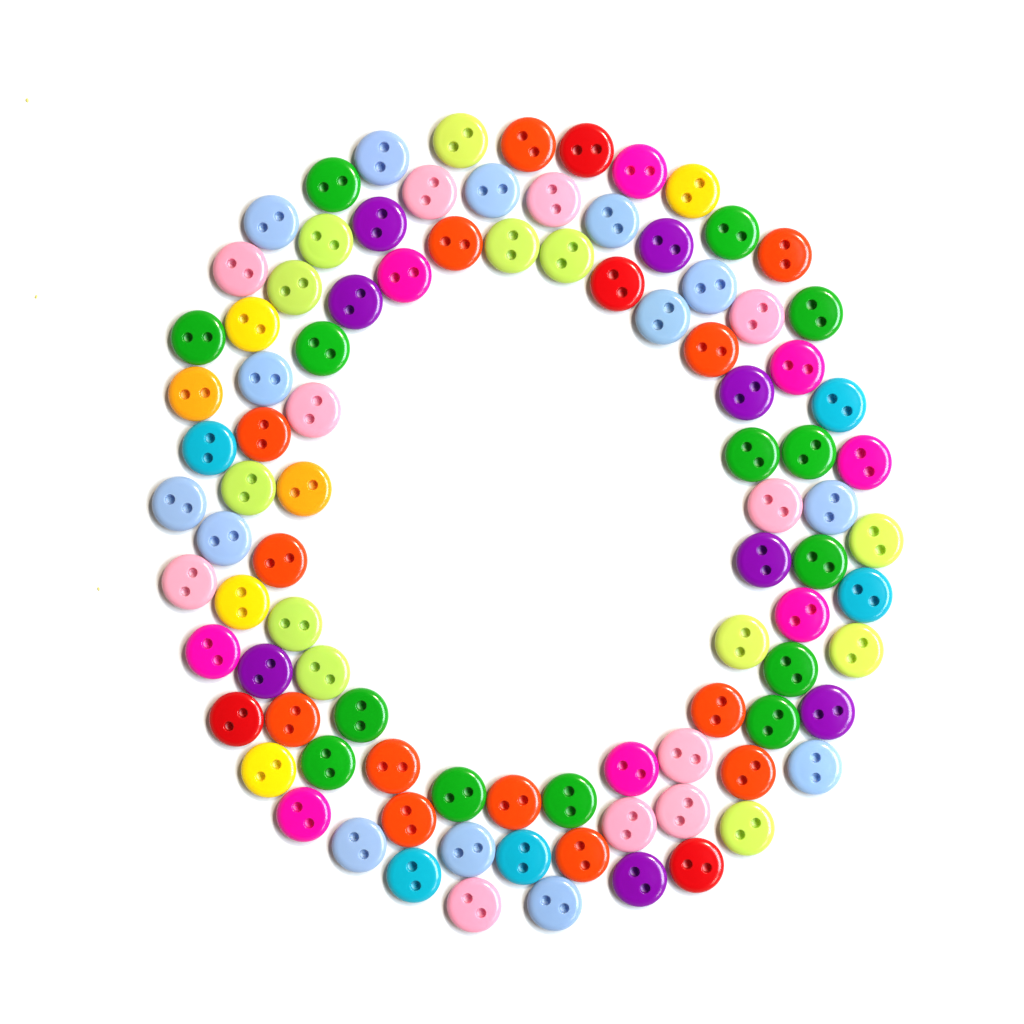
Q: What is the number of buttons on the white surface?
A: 95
